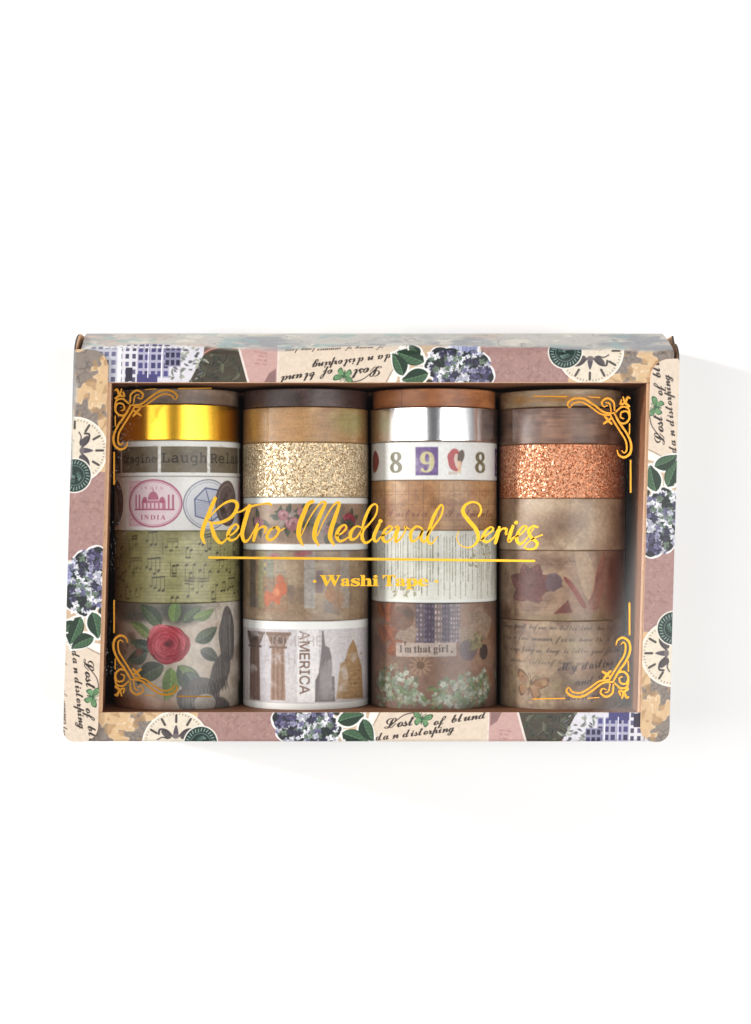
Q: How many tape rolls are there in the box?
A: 24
